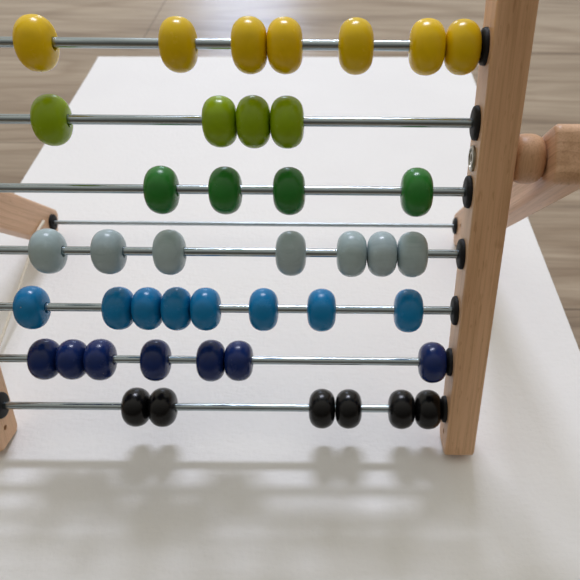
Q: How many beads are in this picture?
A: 43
